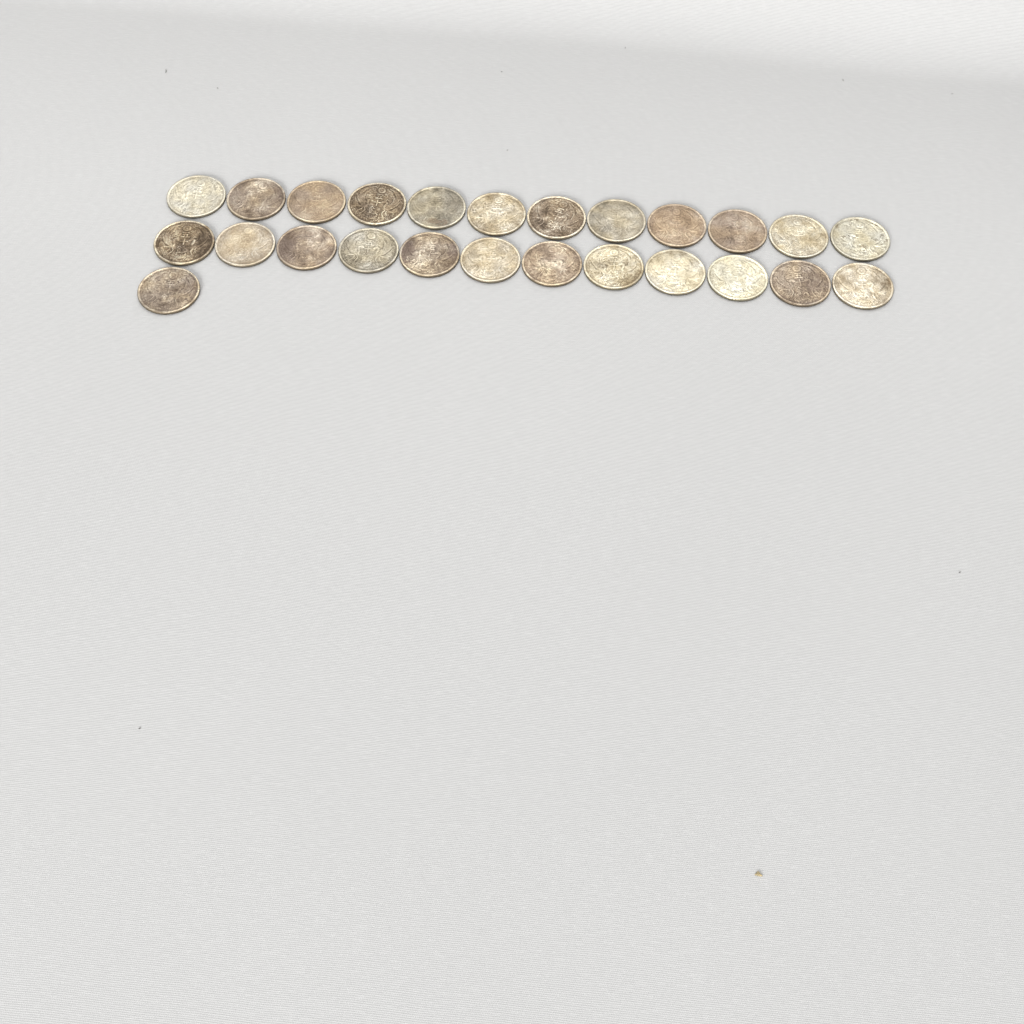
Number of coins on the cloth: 25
